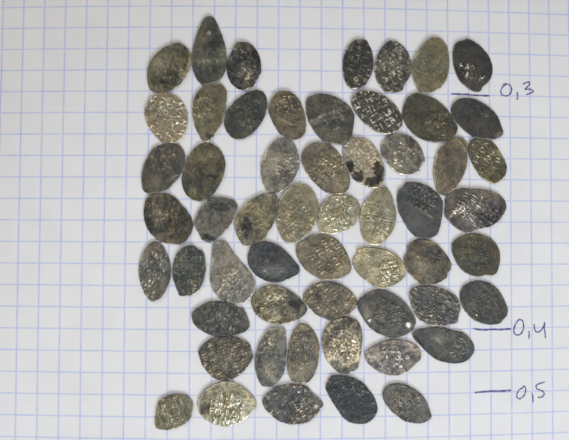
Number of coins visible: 56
